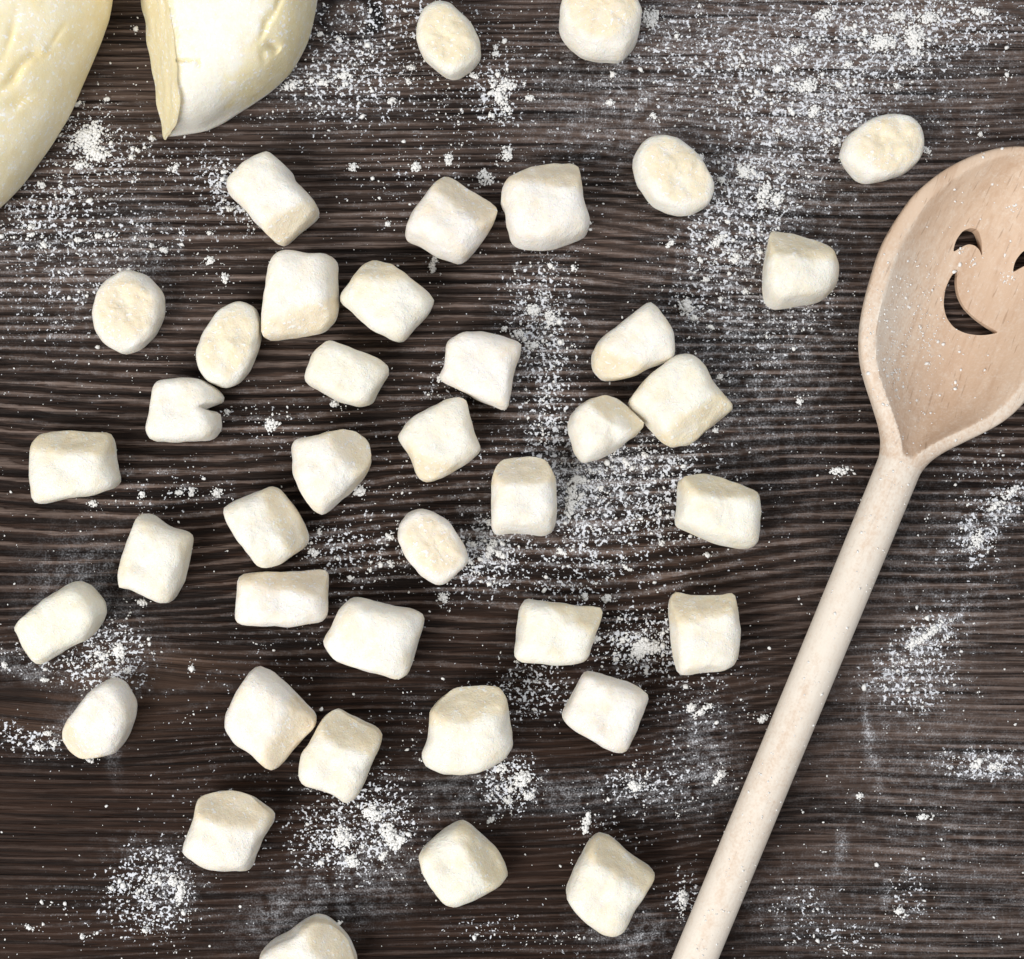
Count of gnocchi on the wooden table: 40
